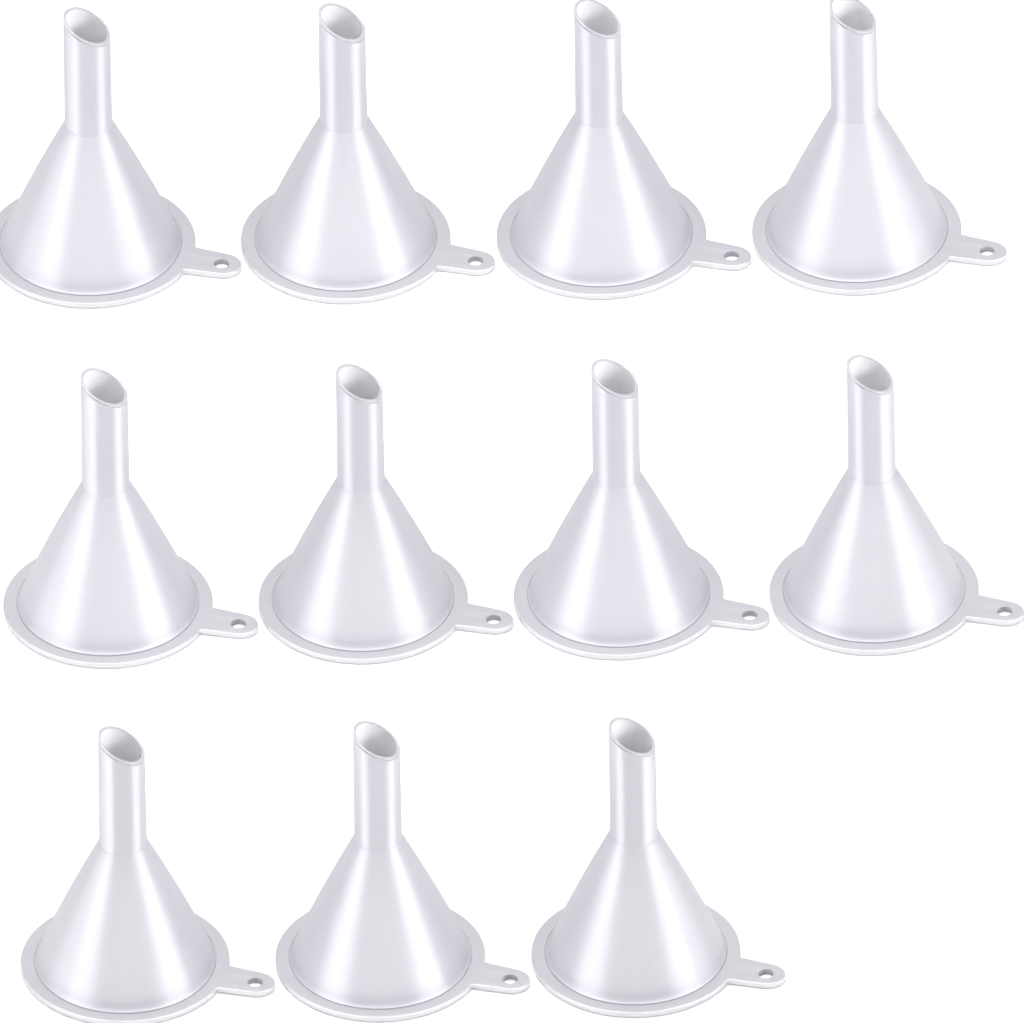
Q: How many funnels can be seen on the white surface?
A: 11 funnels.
